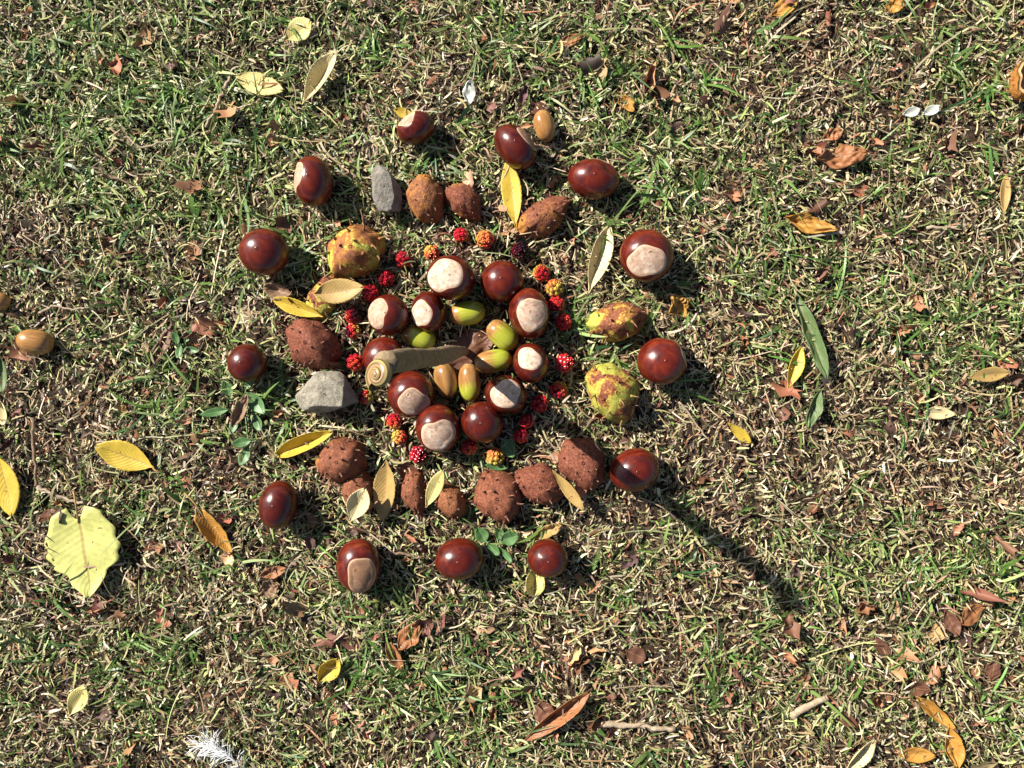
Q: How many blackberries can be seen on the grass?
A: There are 25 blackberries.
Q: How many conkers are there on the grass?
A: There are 24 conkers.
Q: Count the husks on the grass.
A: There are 16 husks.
